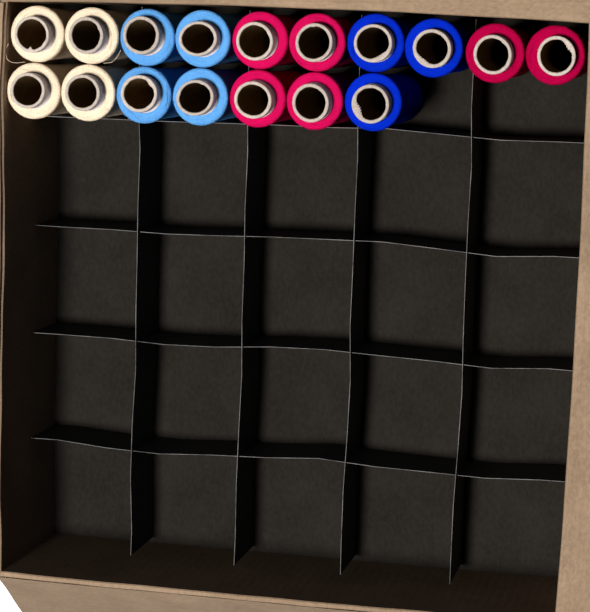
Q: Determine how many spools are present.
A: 17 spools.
